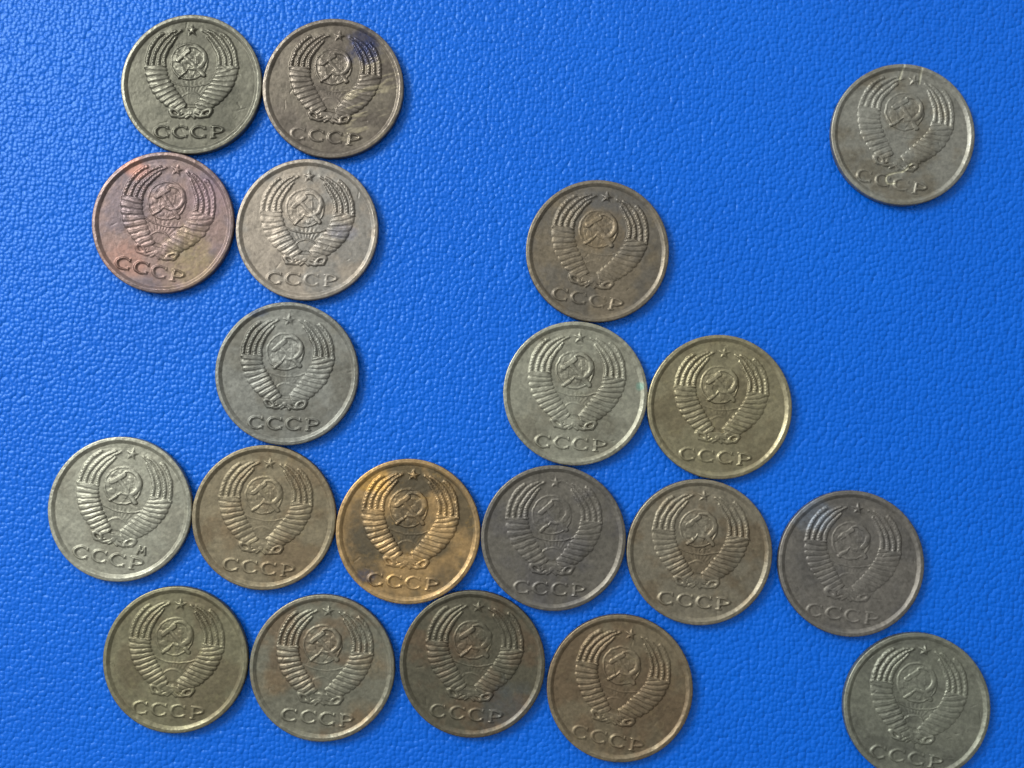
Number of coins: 20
